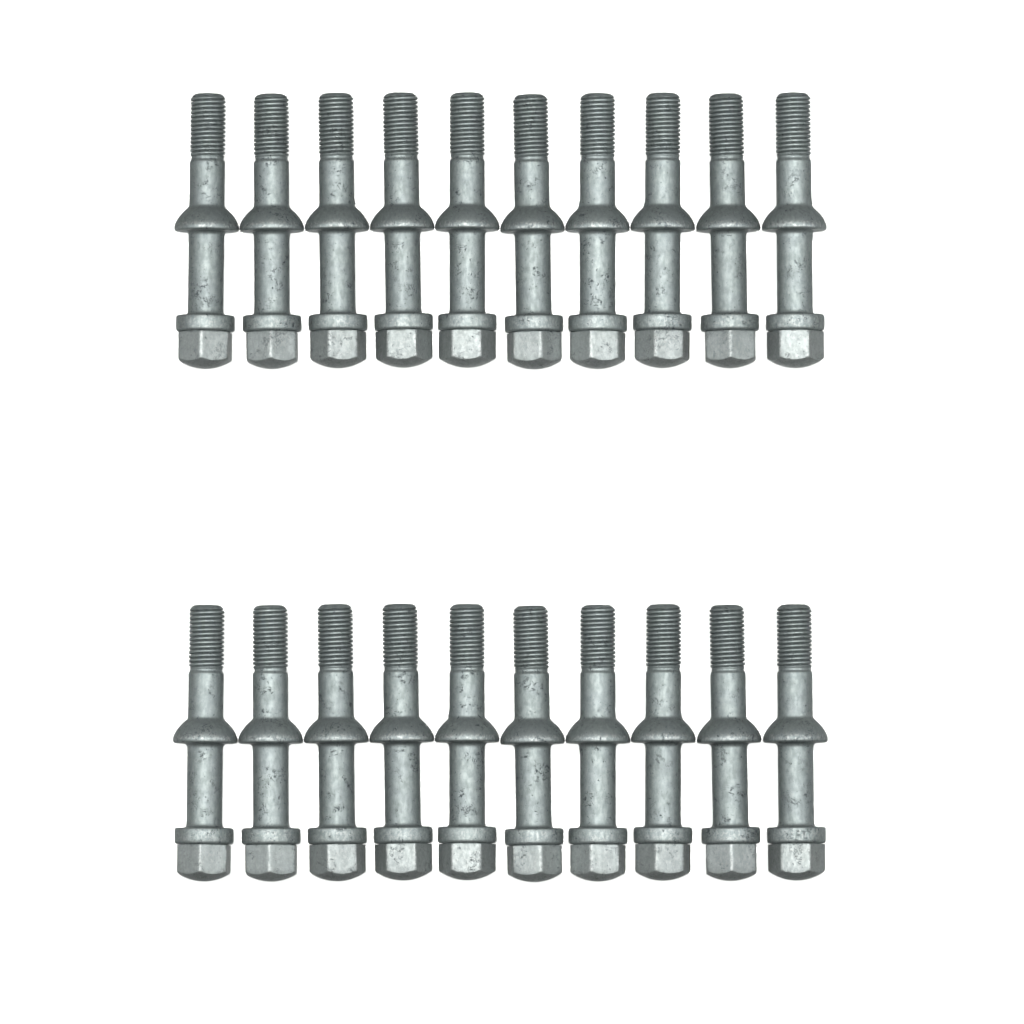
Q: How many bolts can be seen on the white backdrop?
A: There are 20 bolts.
